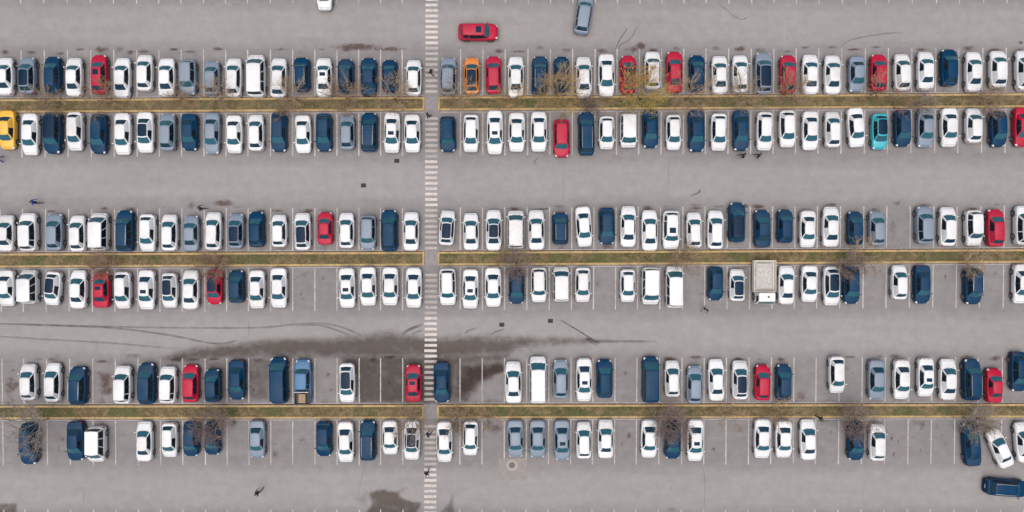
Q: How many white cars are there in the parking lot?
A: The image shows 137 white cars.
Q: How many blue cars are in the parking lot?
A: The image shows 58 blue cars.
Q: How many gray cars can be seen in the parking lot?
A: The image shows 24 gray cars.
